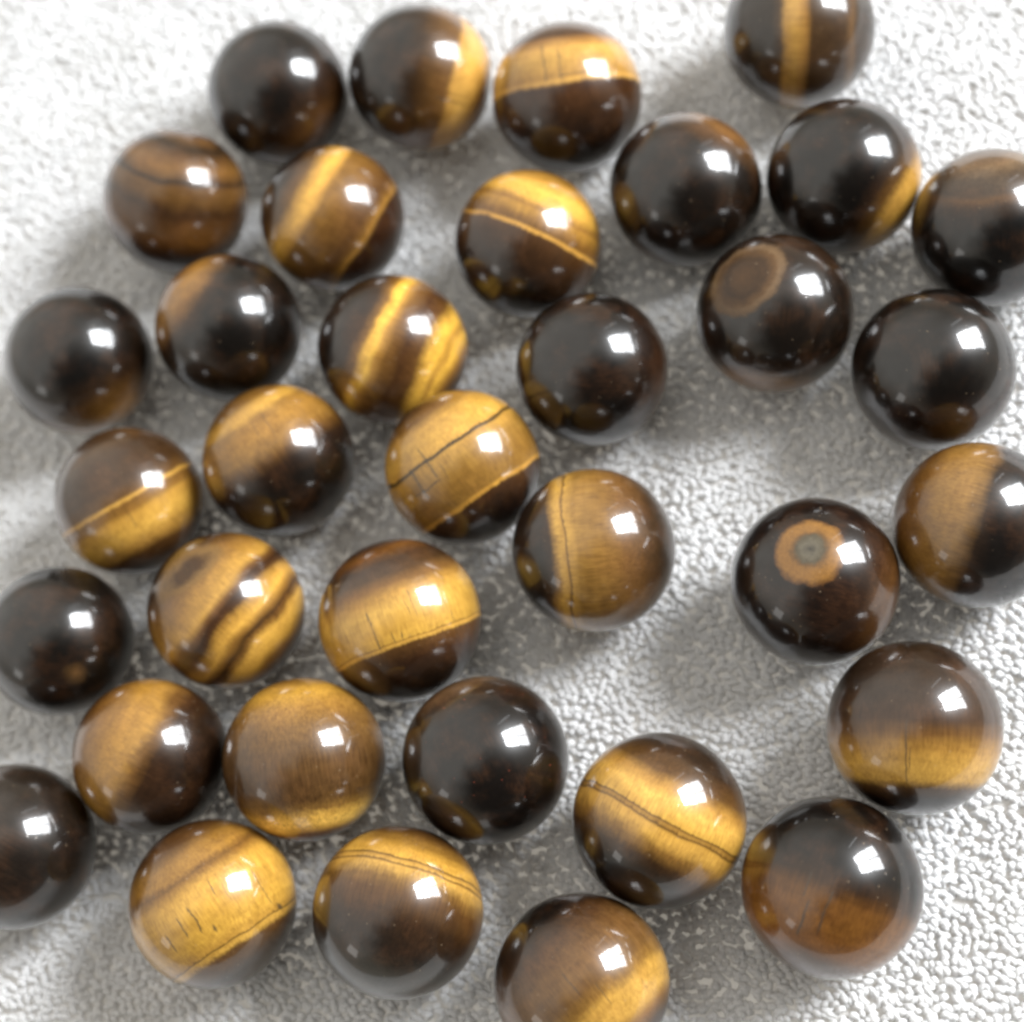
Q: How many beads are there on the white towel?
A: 35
